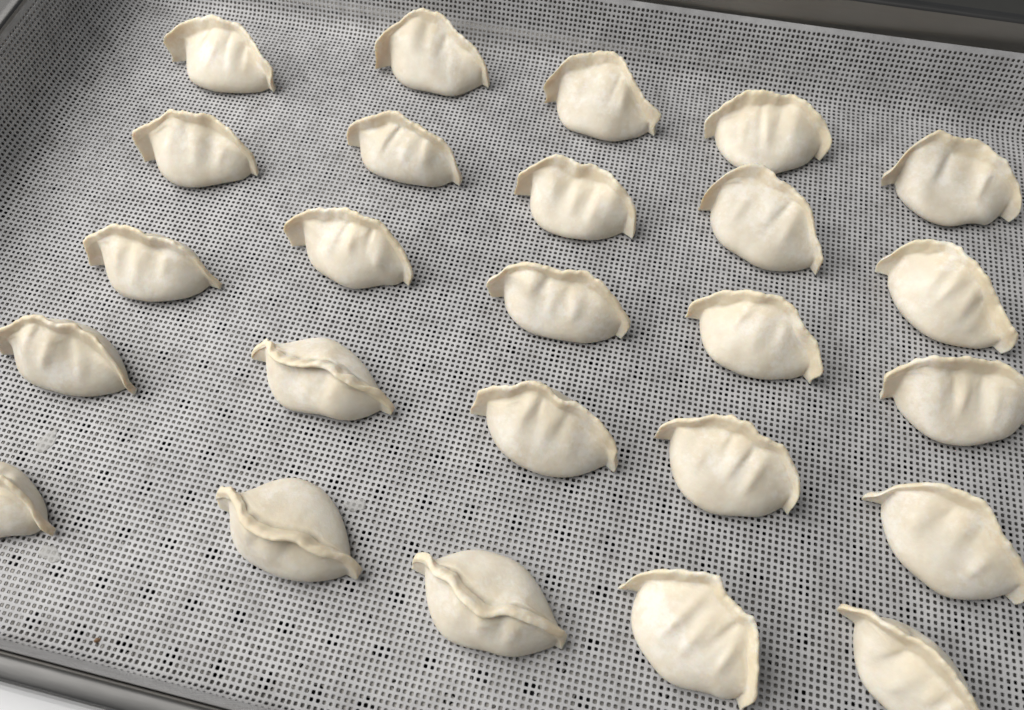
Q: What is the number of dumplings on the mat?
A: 25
